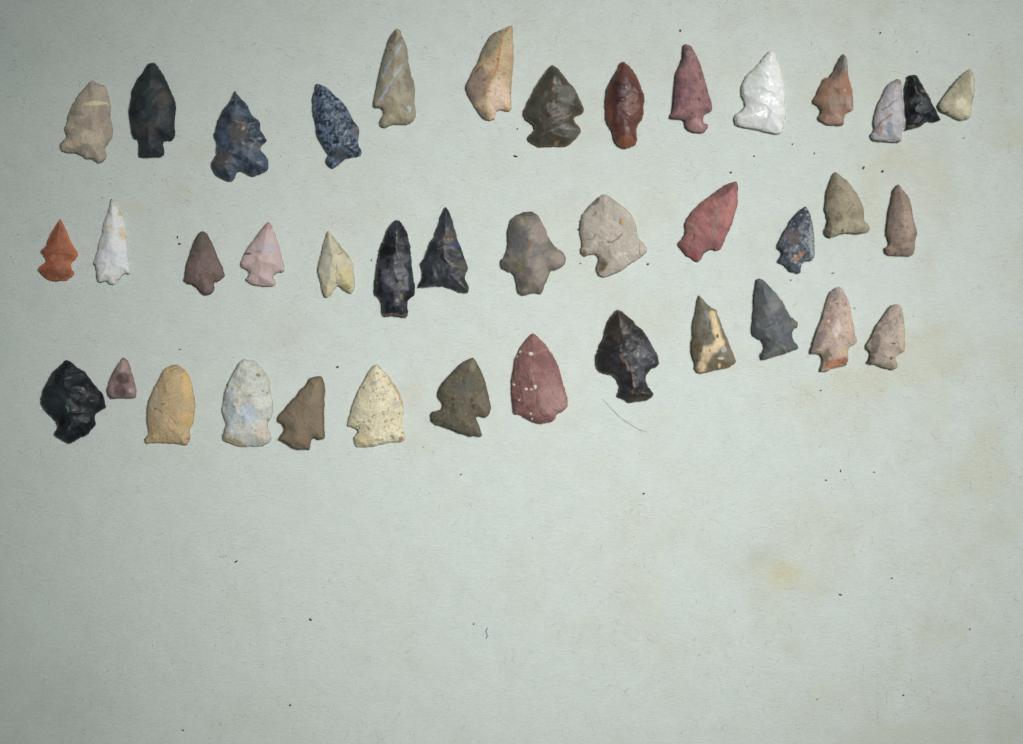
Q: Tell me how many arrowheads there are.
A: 40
